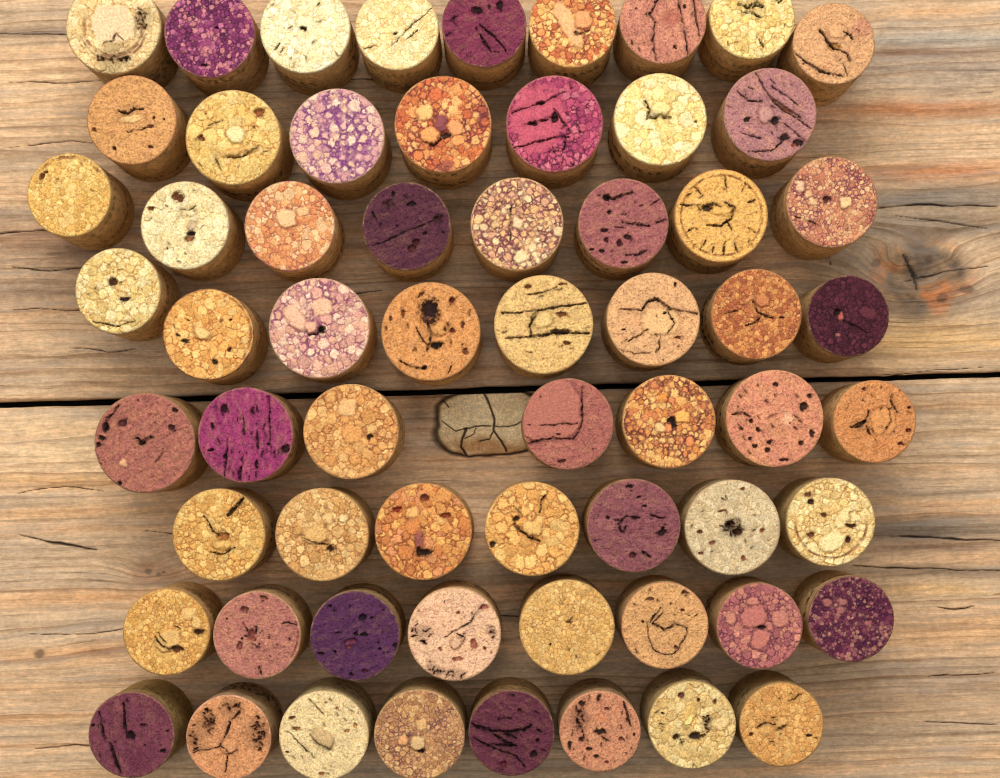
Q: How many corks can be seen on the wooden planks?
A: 62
